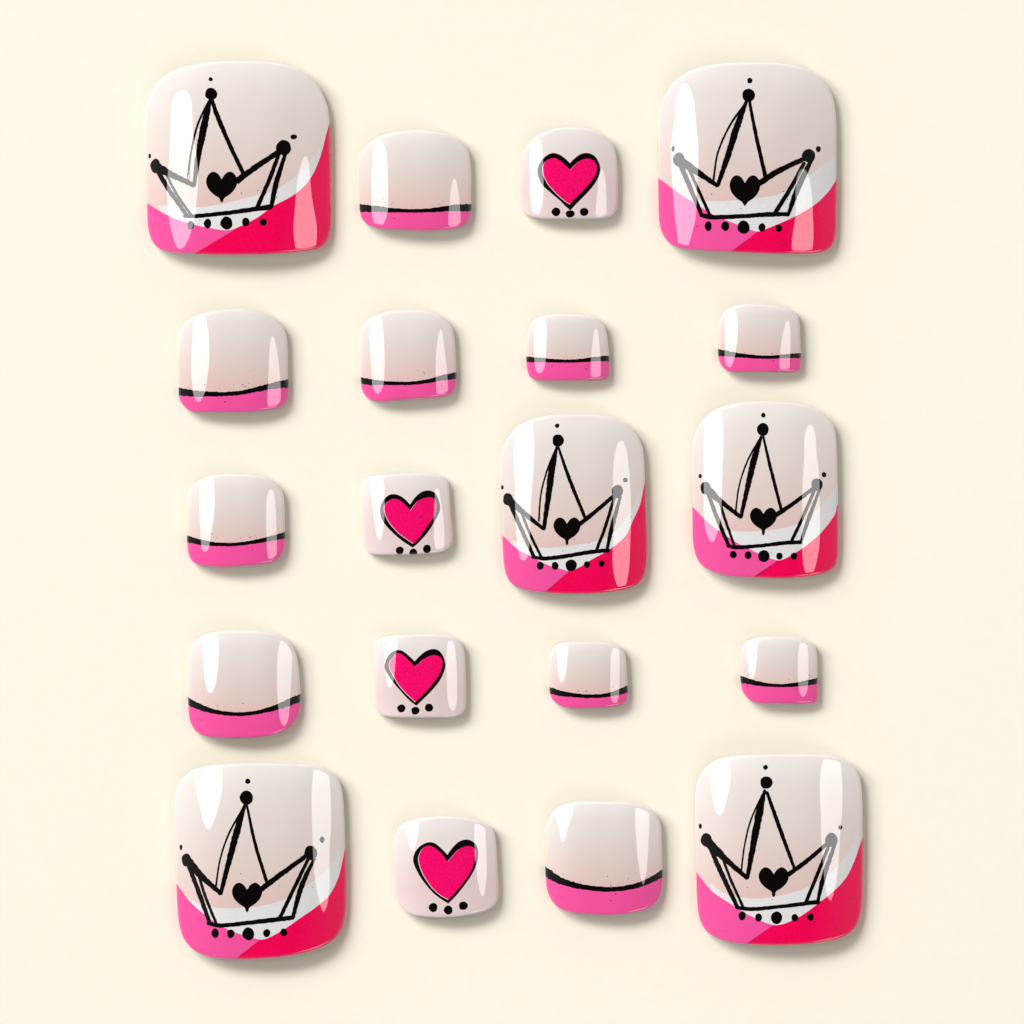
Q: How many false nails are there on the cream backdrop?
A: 20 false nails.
